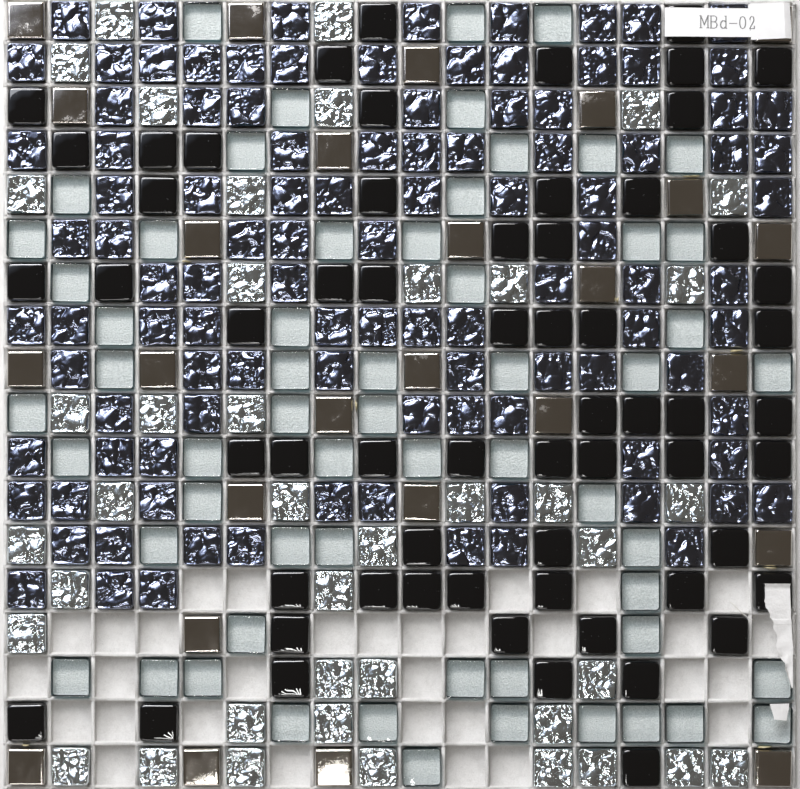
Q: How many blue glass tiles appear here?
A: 106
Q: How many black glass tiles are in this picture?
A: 61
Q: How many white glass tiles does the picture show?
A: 59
